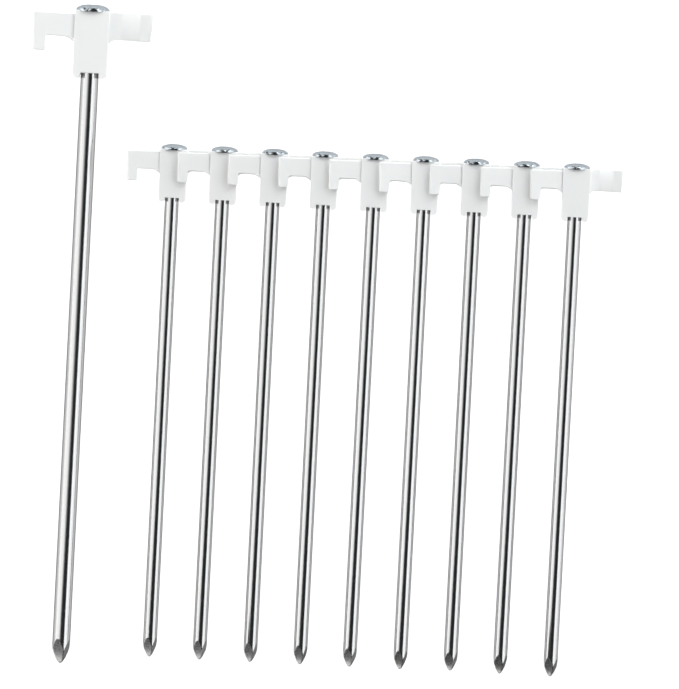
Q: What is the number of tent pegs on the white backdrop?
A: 10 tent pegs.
